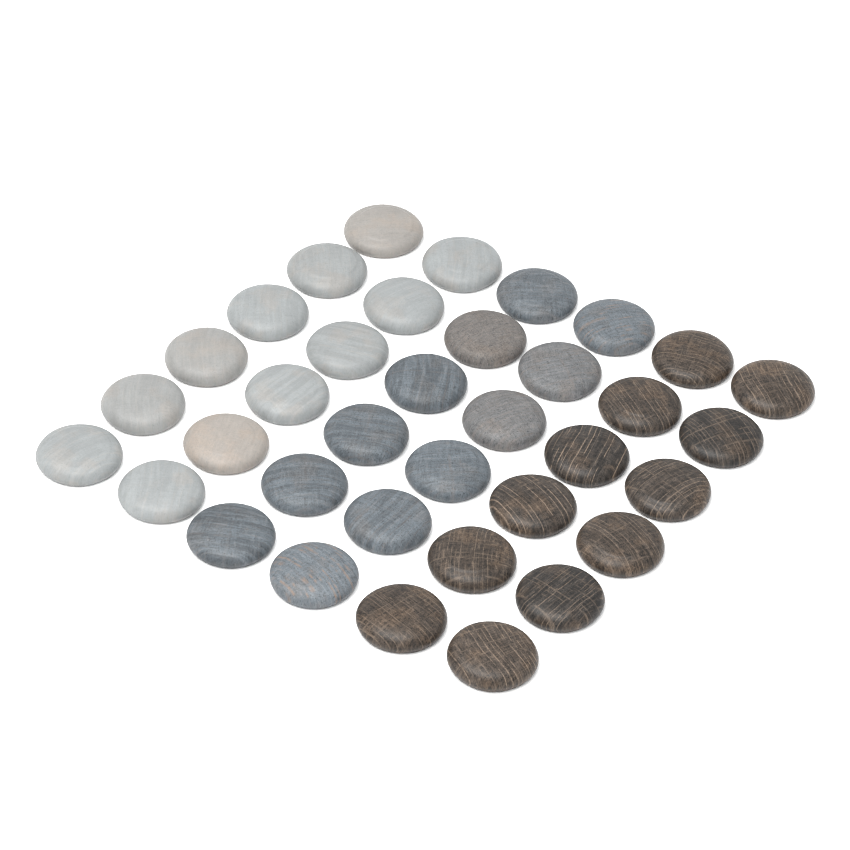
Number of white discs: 12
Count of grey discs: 12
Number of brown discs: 12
